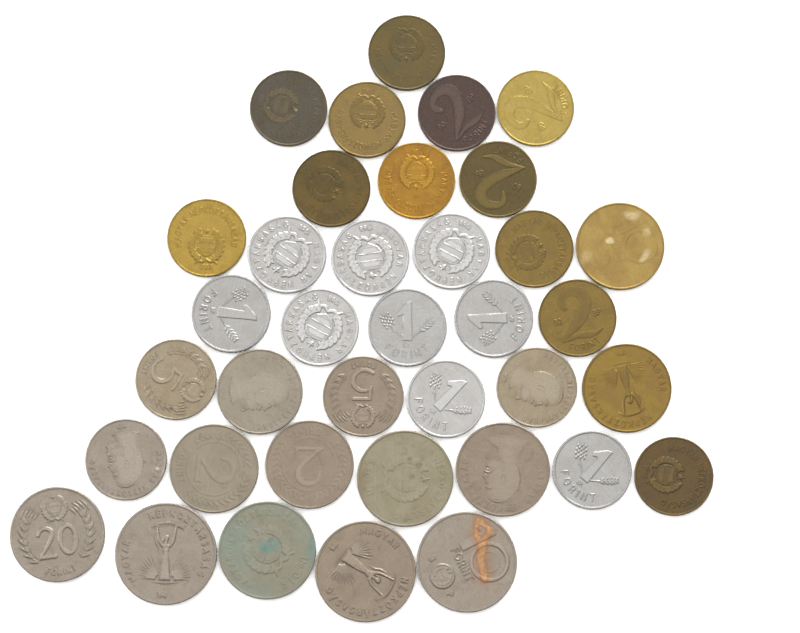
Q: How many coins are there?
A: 37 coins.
